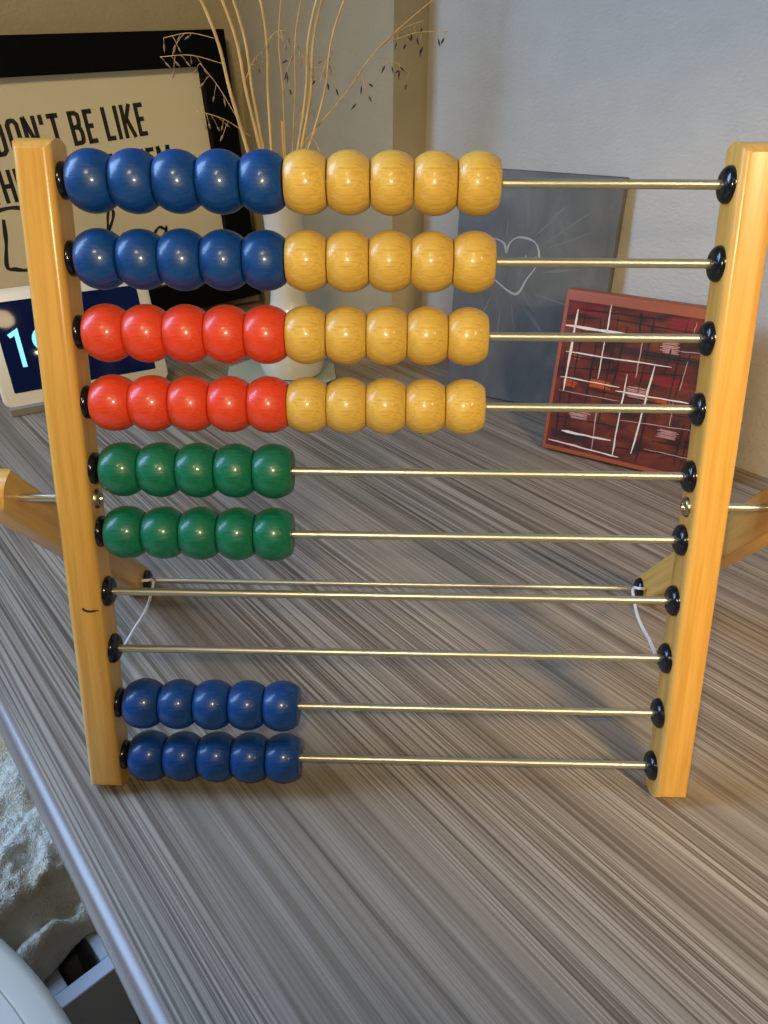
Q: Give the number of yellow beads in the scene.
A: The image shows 20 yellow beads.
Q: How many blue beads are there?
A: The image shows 20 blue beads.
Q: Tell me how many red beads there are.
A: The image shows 10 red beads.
